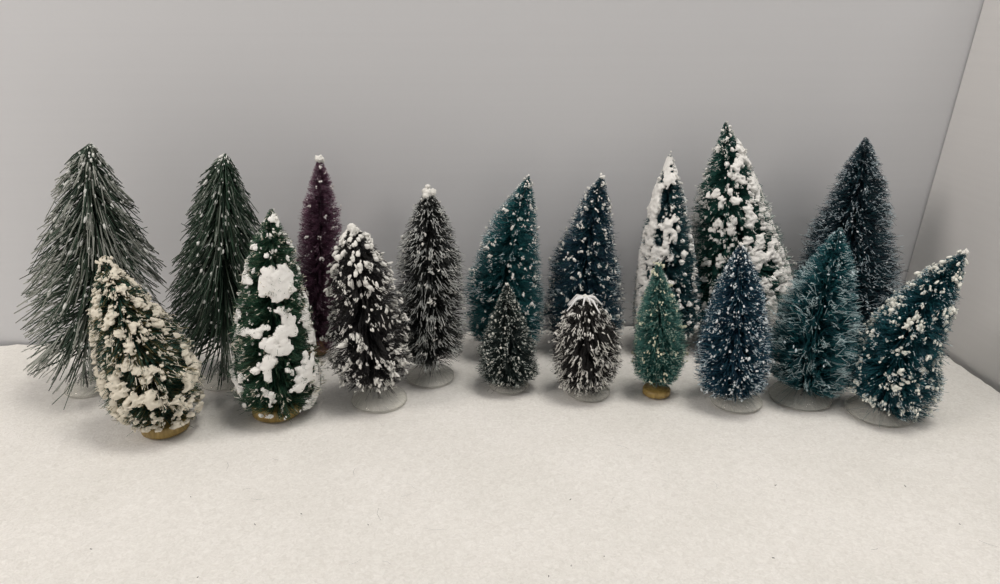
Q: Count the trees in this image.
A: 18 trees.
